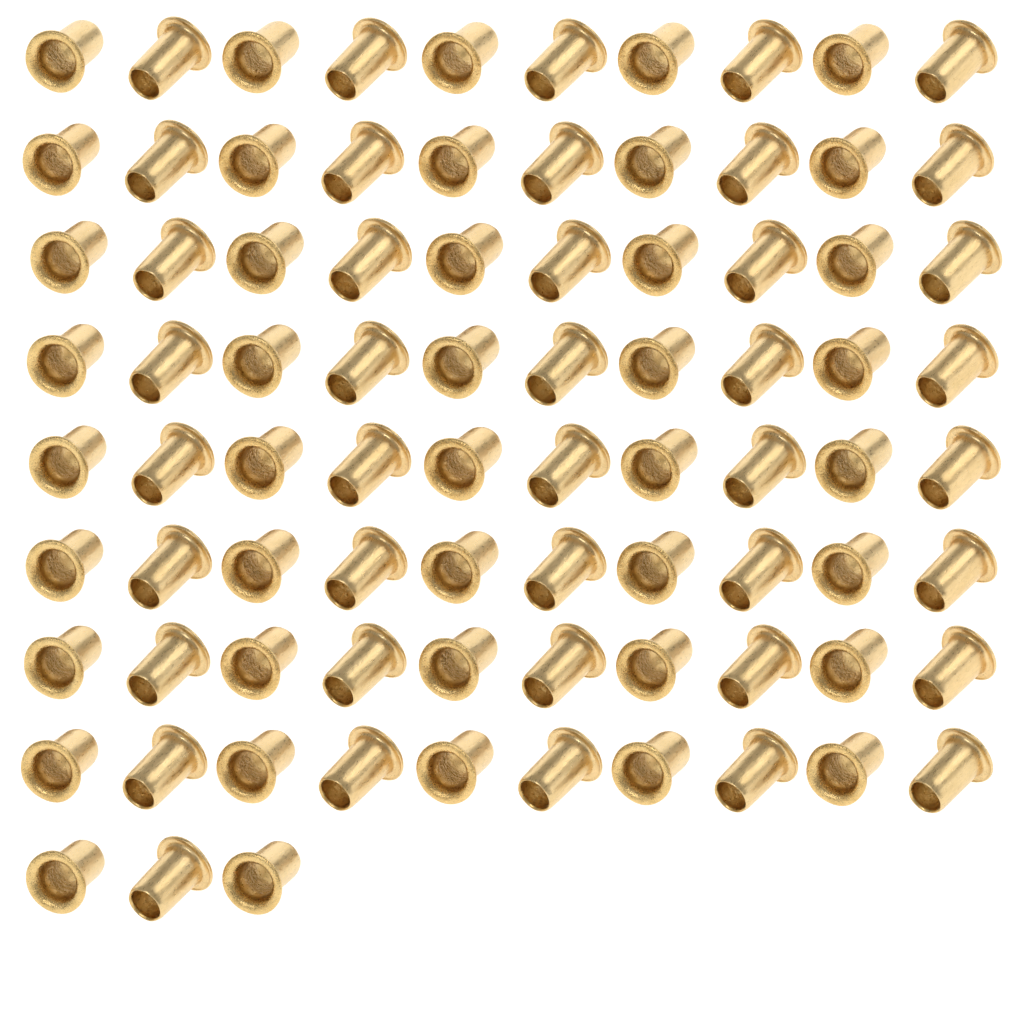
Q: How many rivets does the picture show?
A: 83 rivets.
